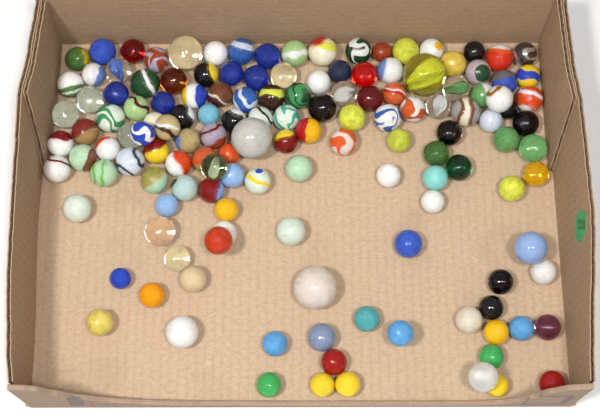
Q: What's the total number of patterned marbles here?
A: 62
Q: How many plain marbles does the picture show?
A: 79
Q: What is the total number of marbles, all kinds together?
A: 141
